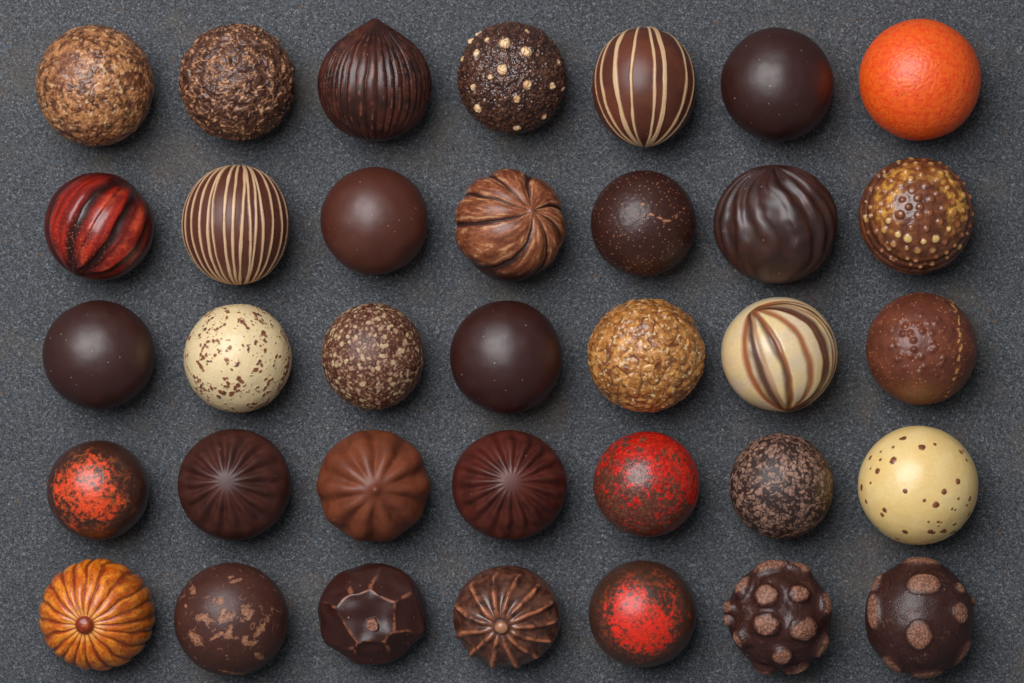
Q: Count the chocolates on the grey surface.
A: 35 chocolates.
